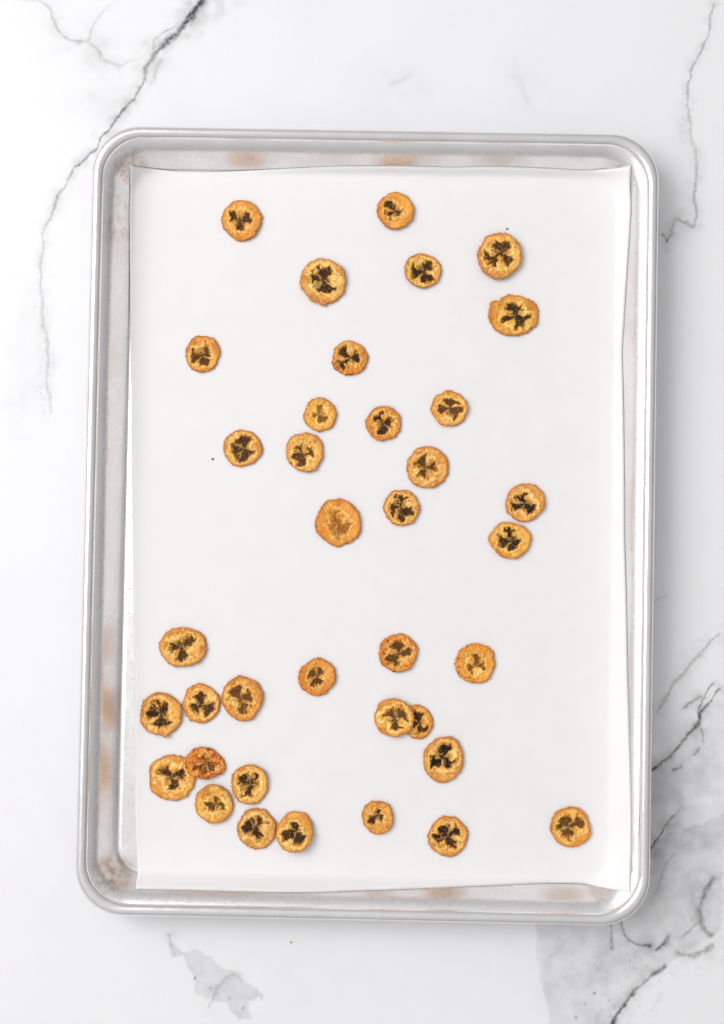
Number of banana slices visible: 37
